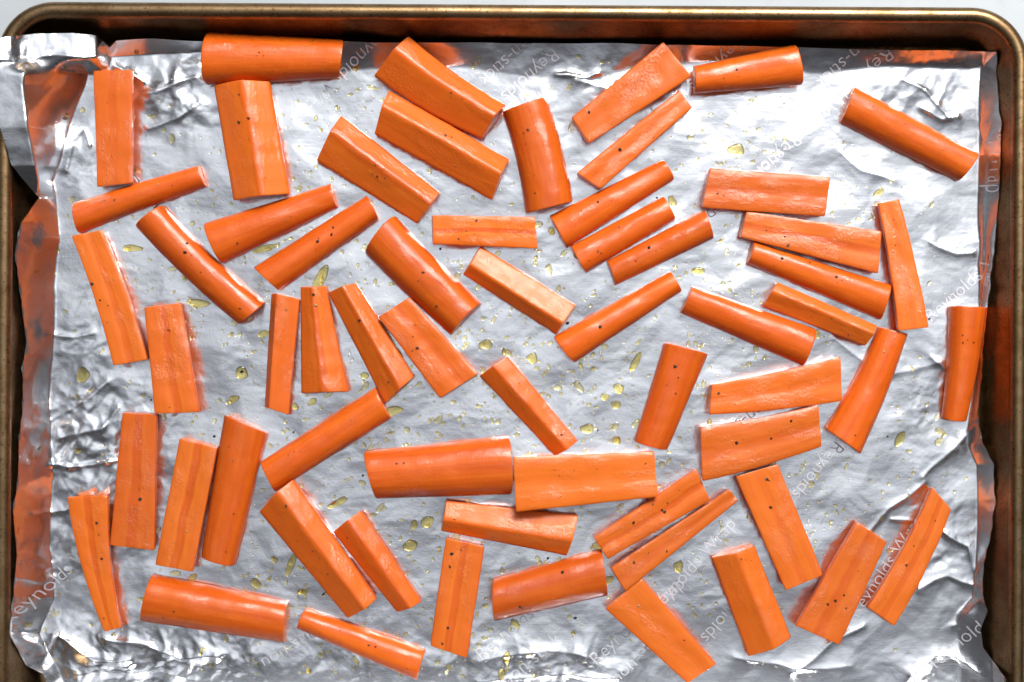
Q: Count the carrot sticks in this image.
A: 61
